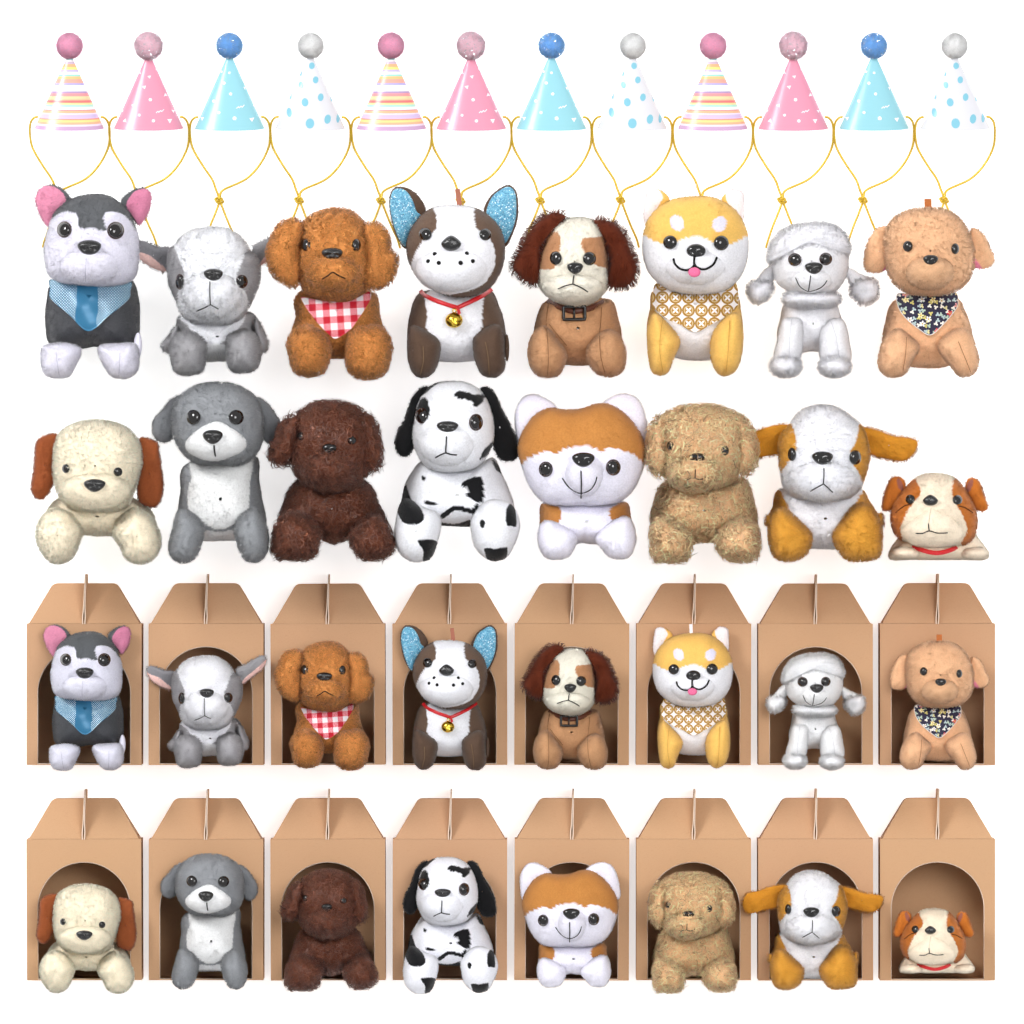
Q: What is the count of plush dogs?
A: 32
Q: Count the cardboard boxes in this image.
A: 16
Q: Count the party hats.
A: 12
